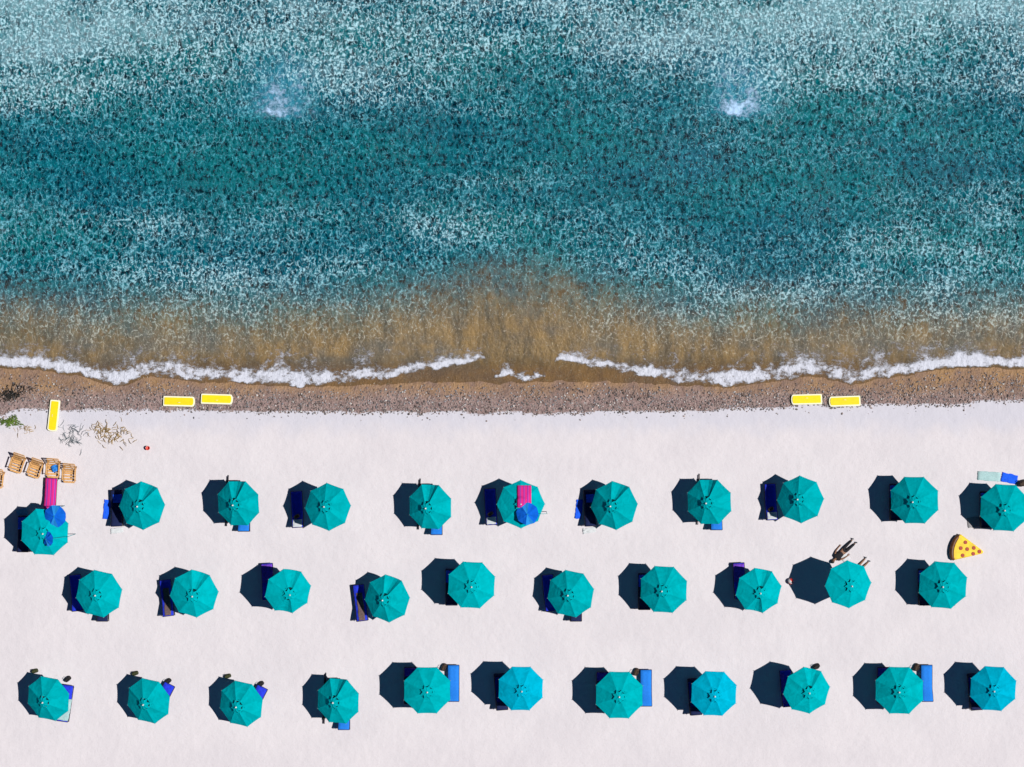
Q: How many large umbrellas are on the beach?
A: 32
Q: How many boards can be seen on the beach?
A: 5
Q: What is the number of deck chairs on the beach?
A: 5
